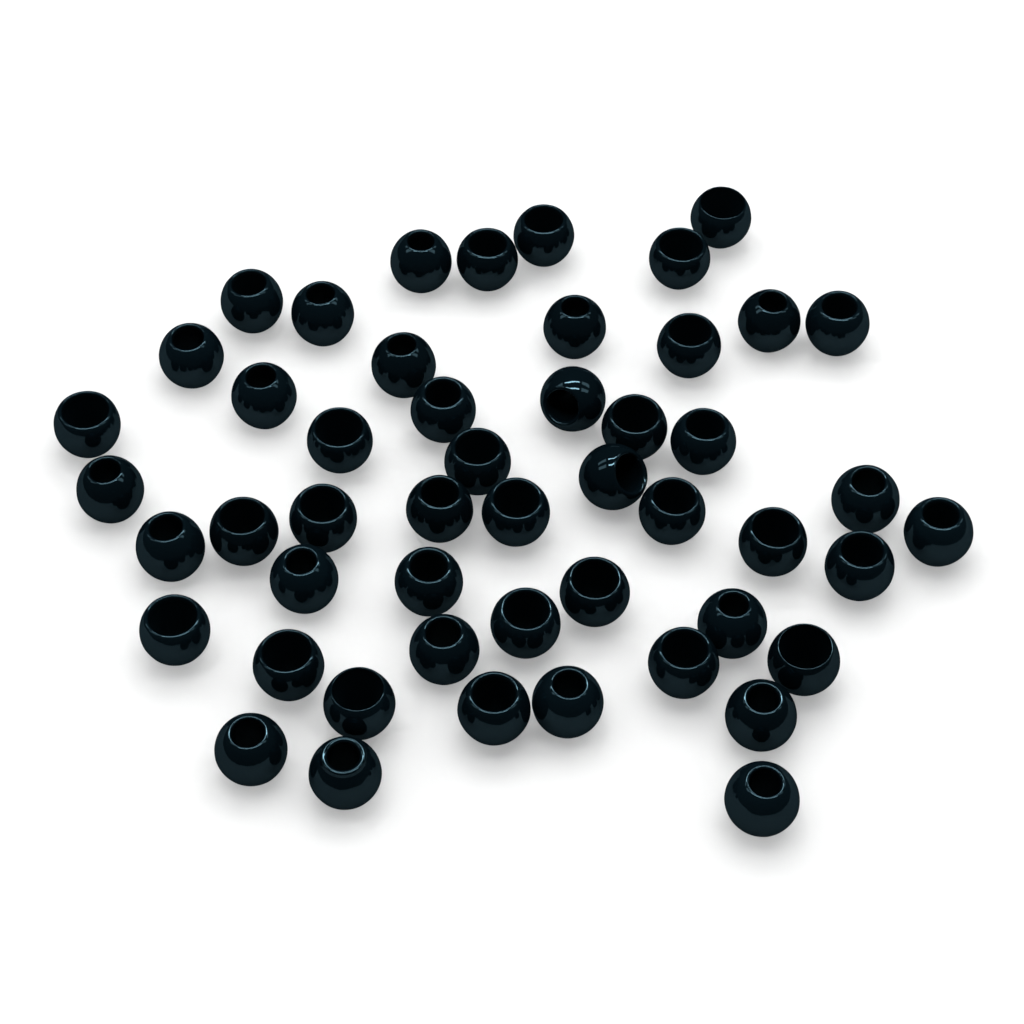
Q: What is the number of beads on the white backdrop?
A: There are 50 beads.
